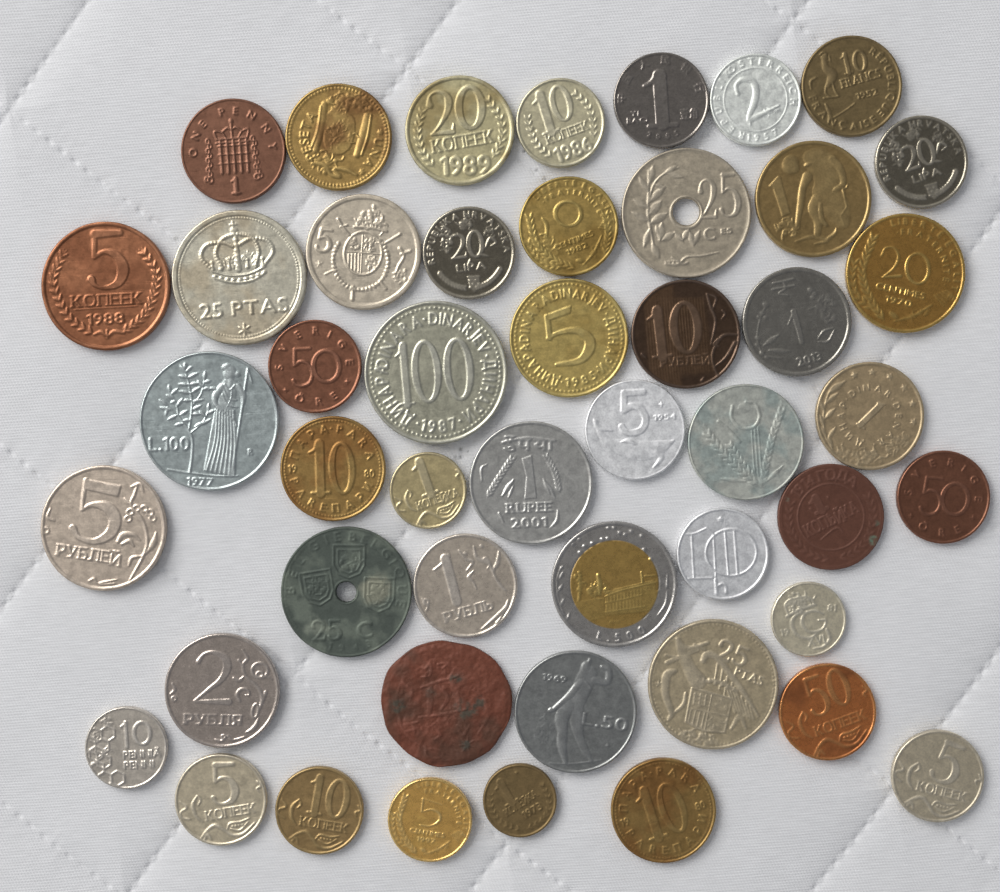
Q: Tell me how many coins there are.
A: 48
